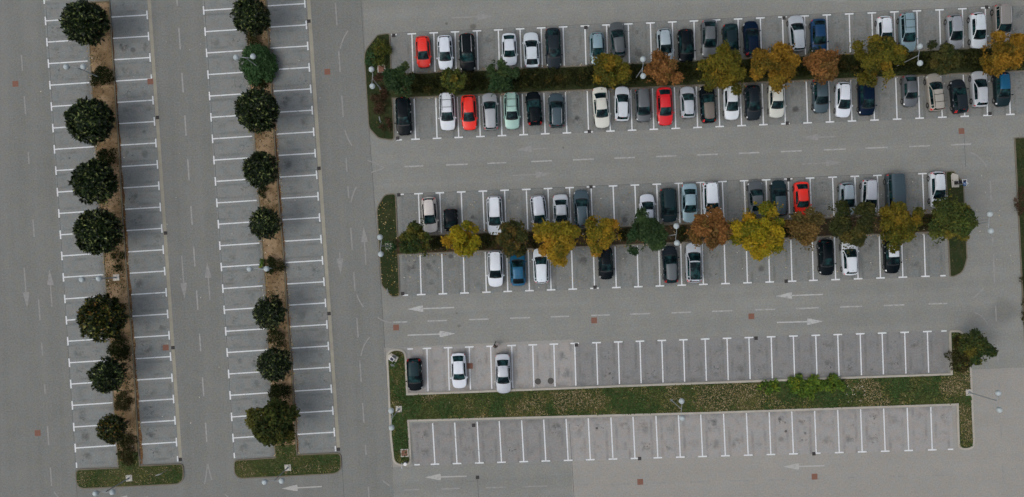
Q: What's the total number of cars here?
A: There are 73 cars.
